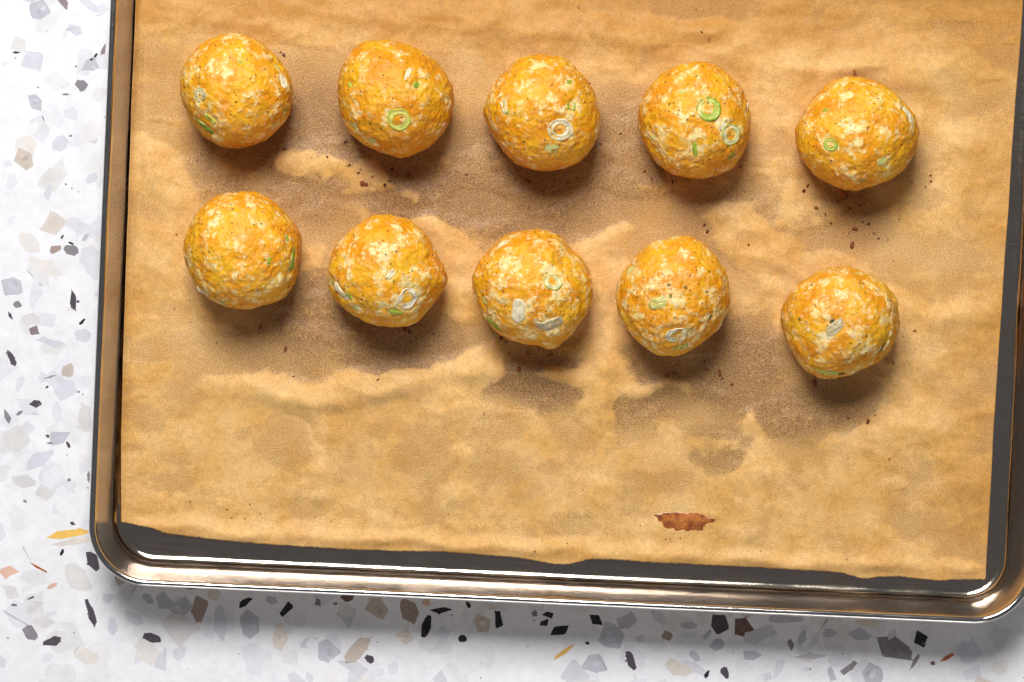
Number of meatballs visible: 10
